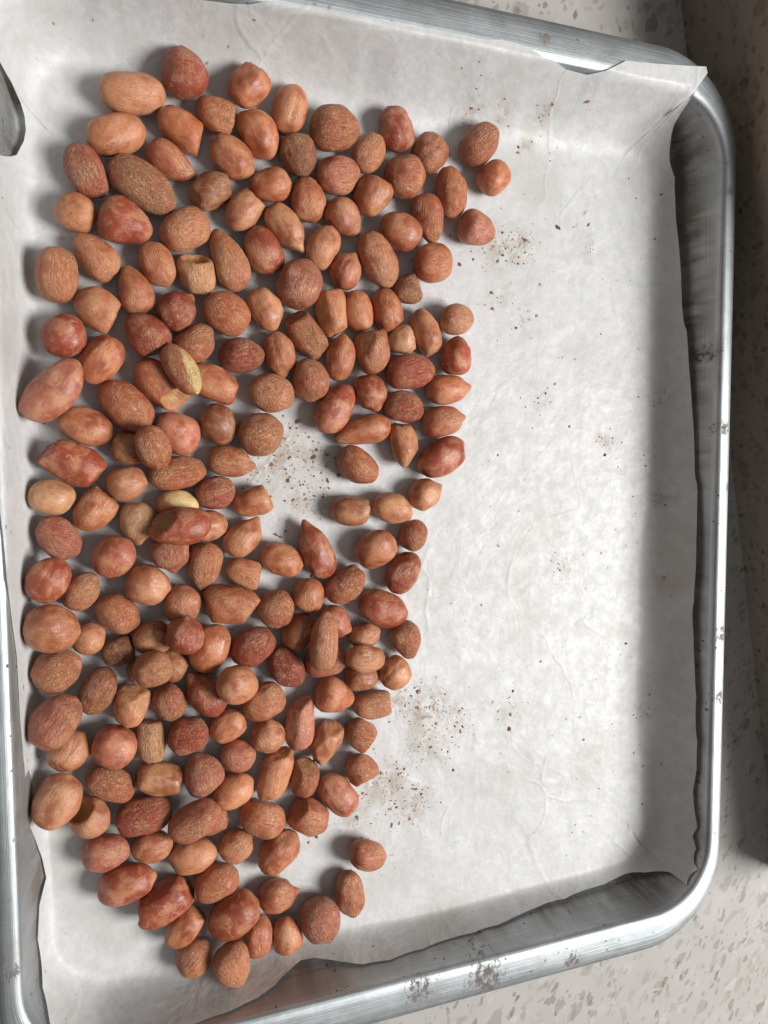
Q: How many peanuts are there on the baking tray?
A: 200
